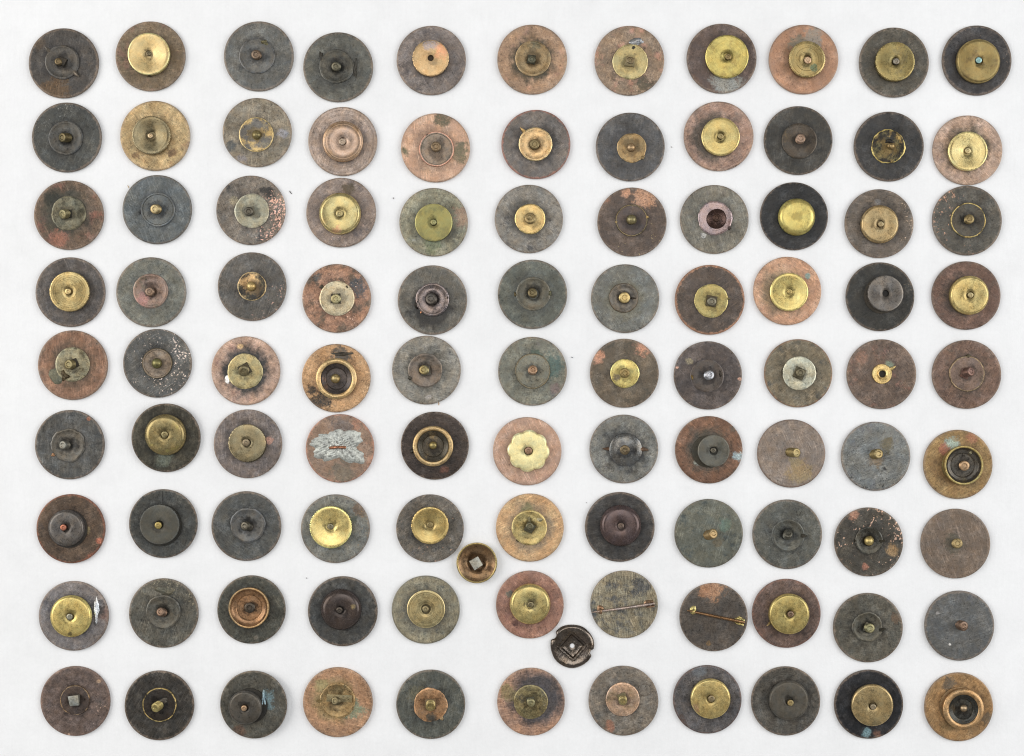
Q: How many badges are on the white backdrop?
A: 99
